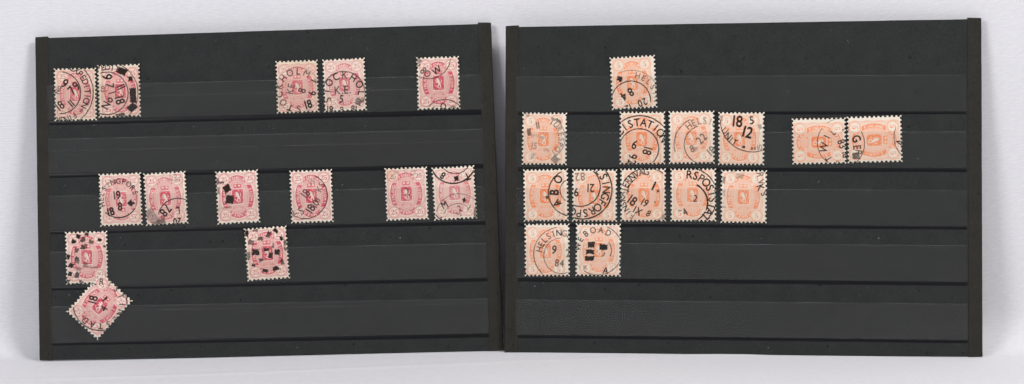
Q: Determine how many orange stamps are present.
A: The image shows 14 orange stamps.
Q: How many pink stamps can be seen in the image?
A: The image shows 14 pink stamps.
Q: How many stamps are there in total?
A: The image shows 28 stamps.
